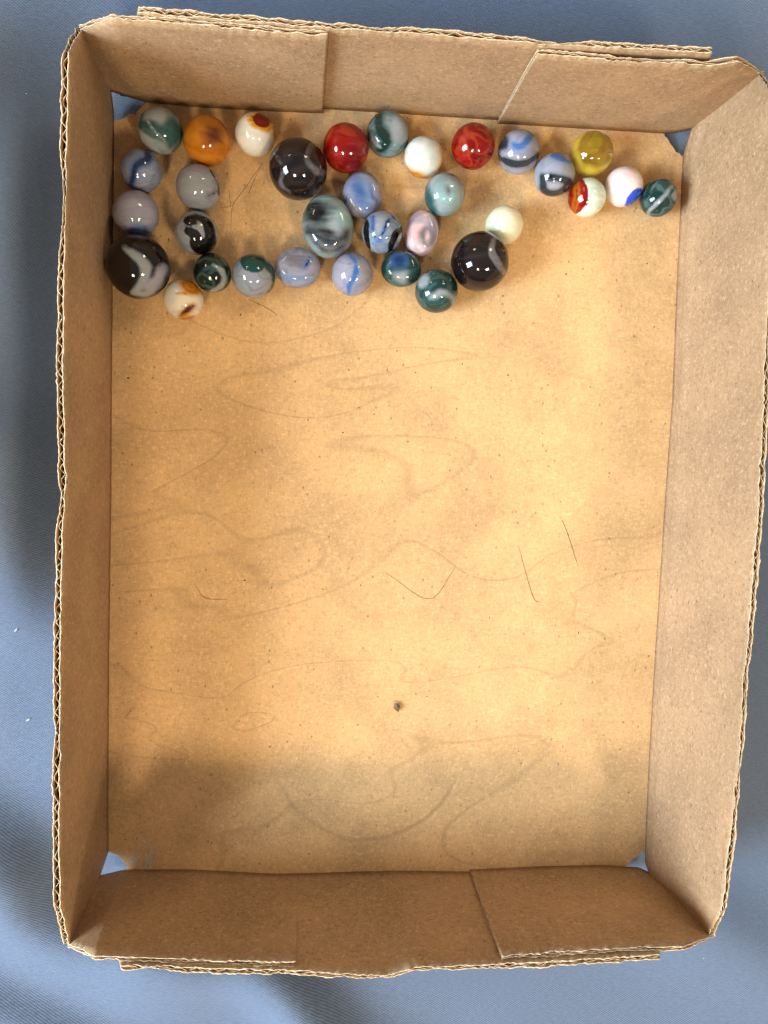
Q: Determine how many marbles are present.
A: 33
